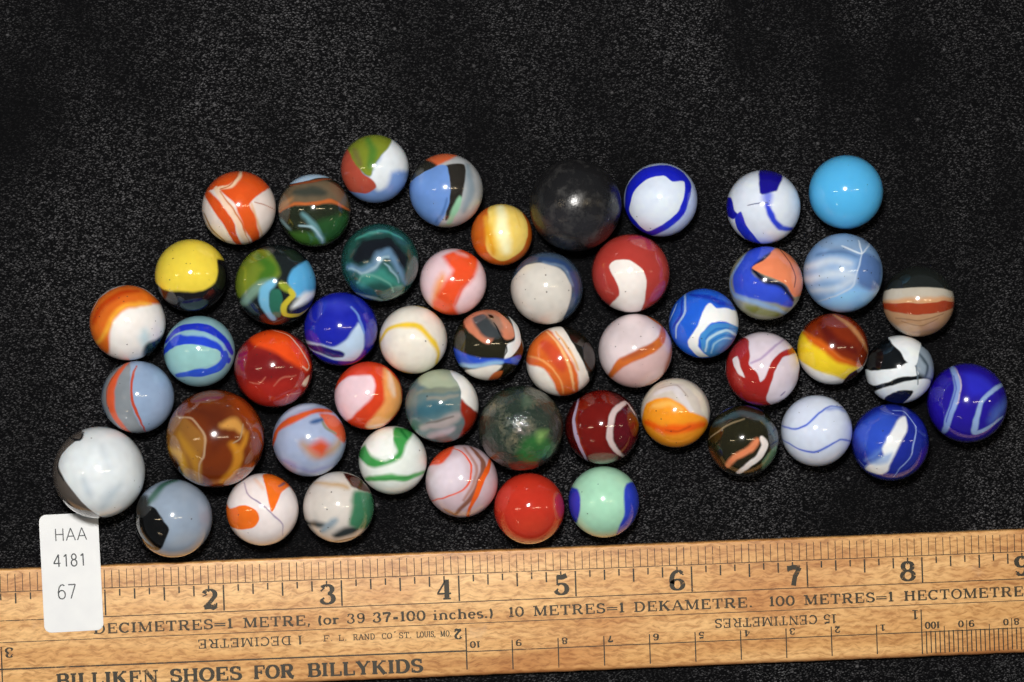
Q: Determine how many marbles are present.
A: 50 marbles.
